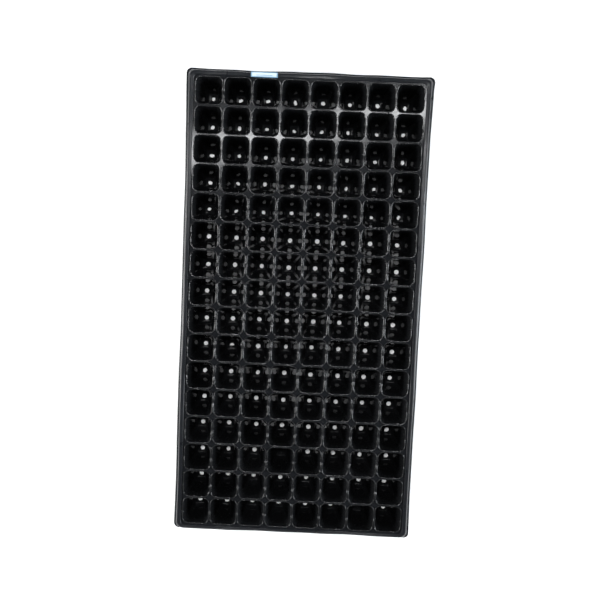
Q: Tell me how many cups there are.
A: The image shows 128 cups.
